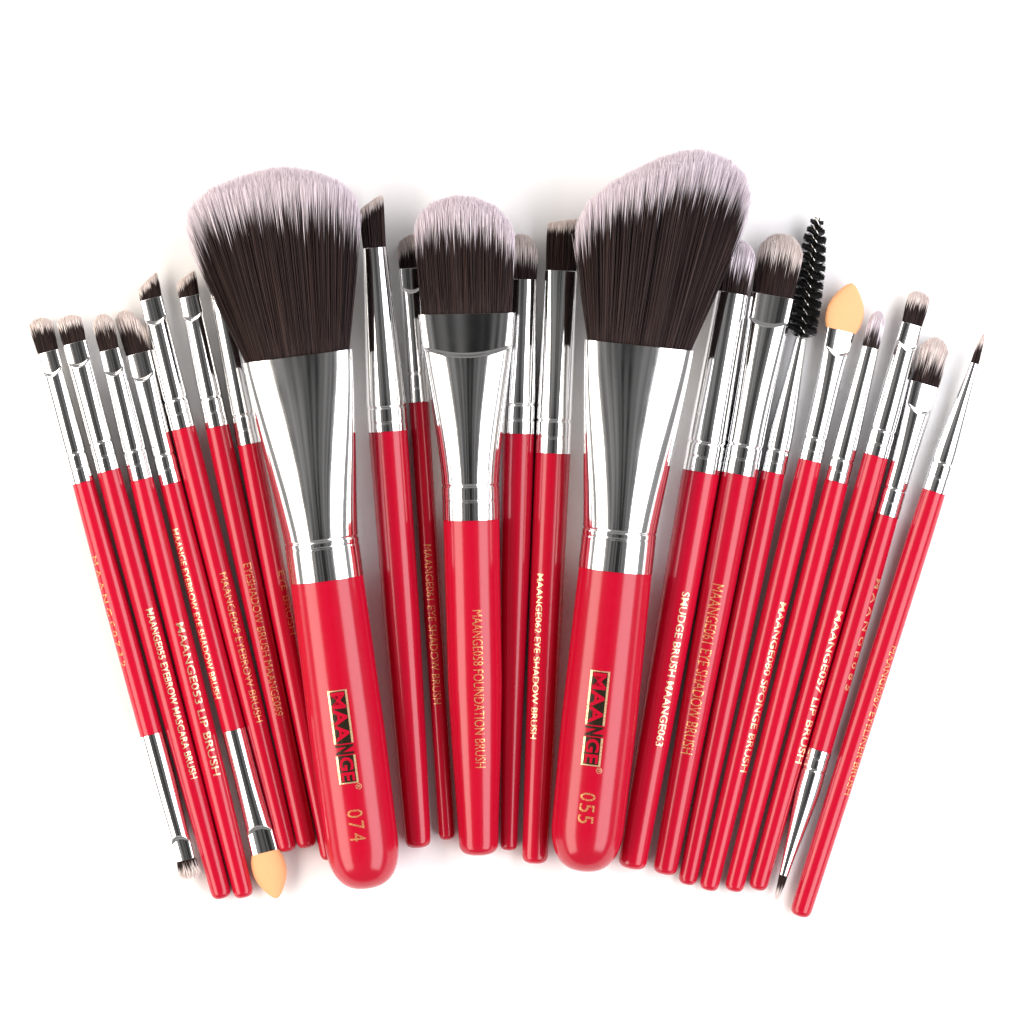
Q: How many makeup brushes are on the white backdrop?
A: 22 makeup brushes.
